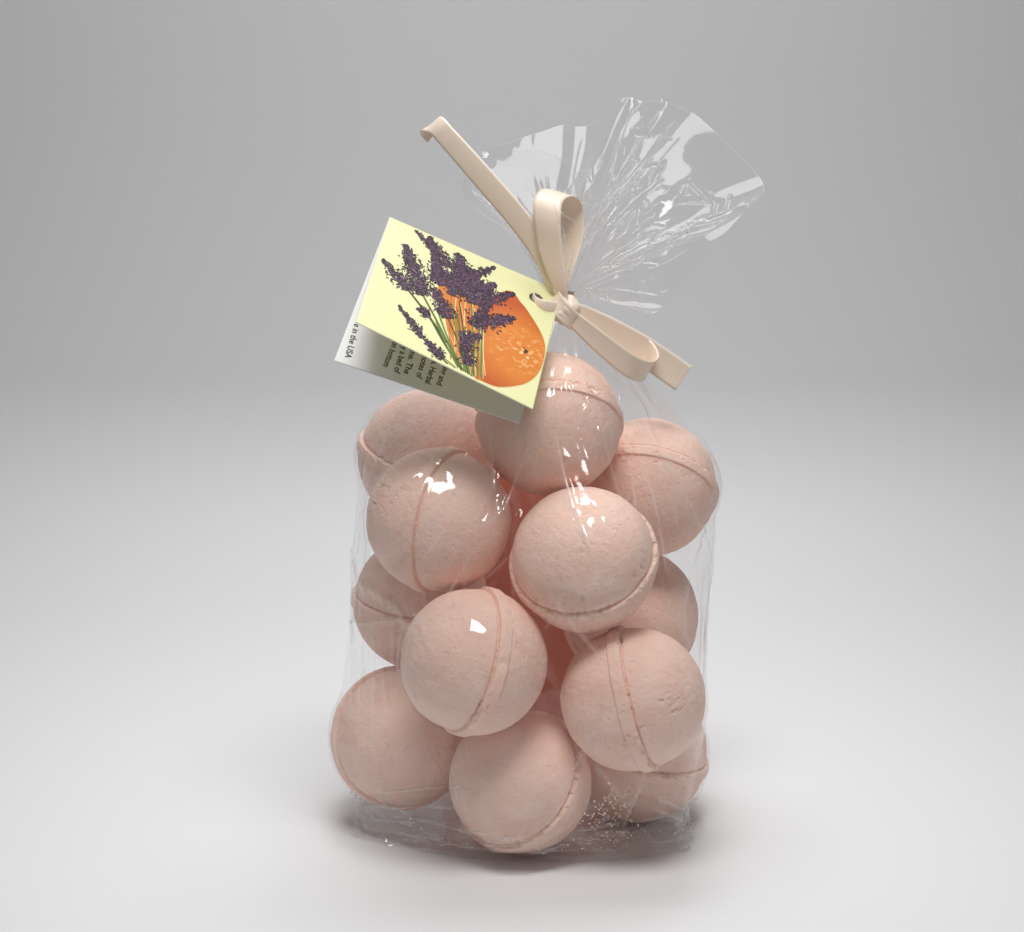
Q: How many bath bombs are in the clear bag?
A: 12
